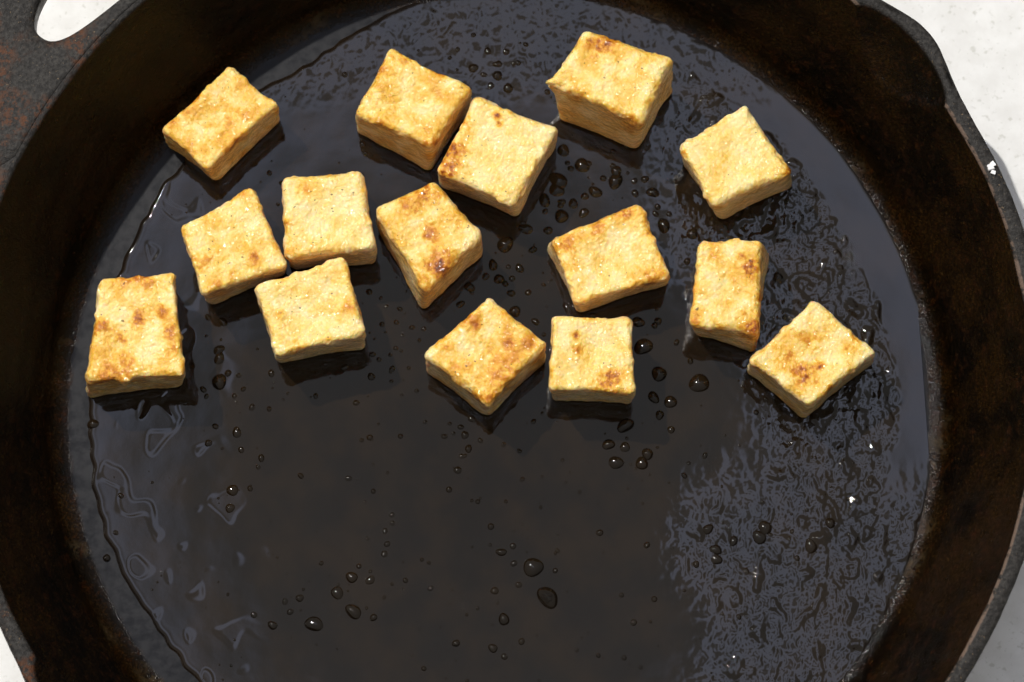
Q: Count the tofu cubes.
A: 15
